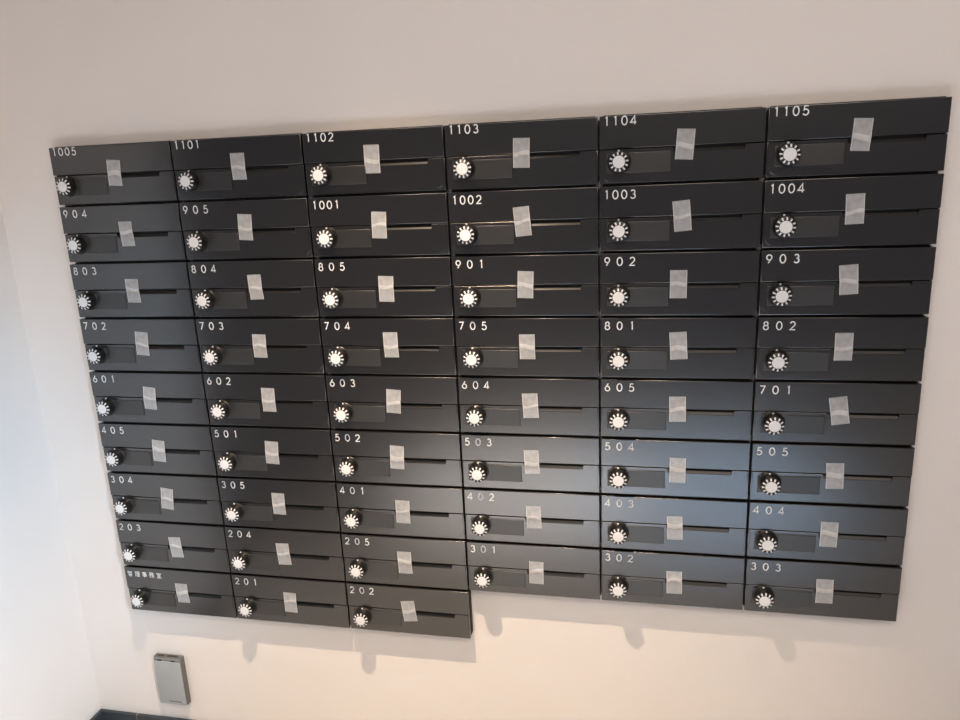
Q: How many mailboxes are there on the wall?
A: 51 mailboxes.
